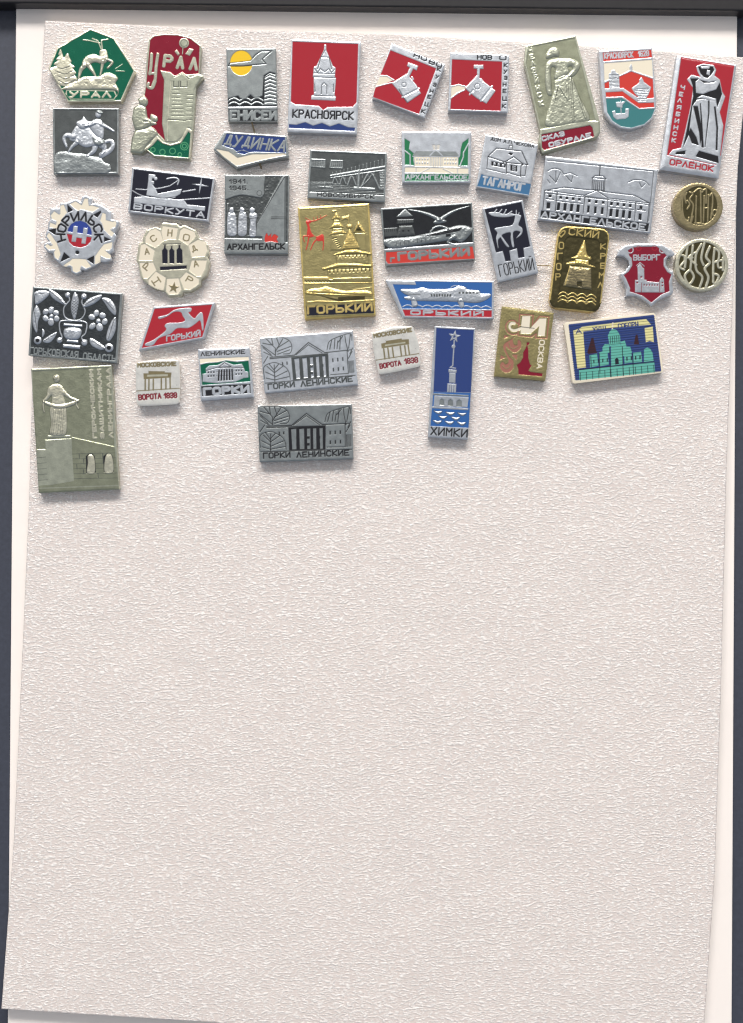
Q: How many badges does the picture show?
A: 38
